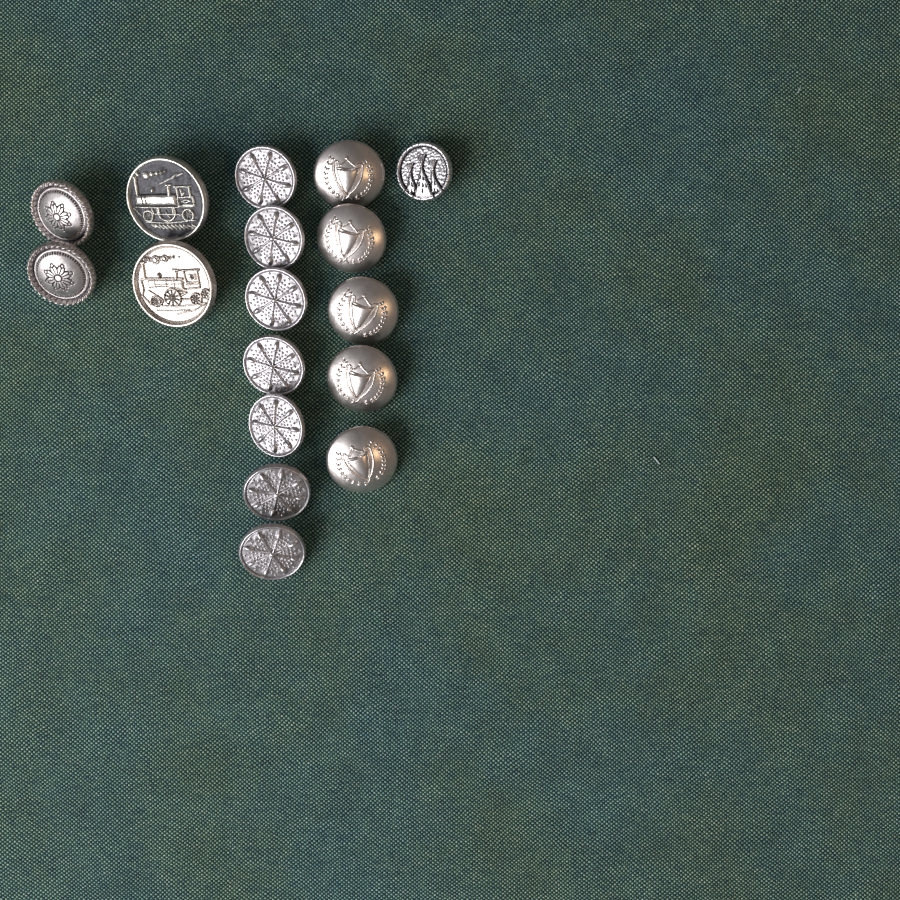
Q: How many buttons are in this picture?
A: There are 17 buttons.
